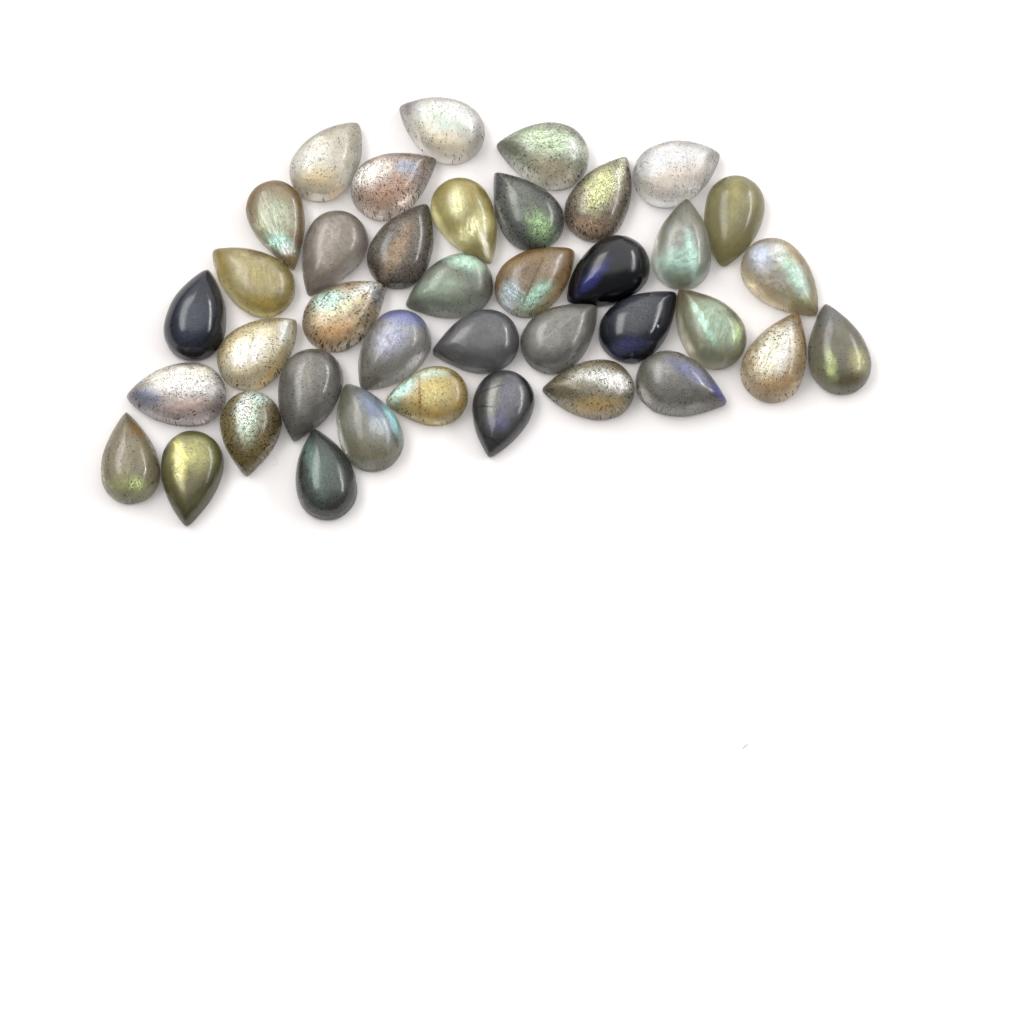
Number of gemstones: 39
